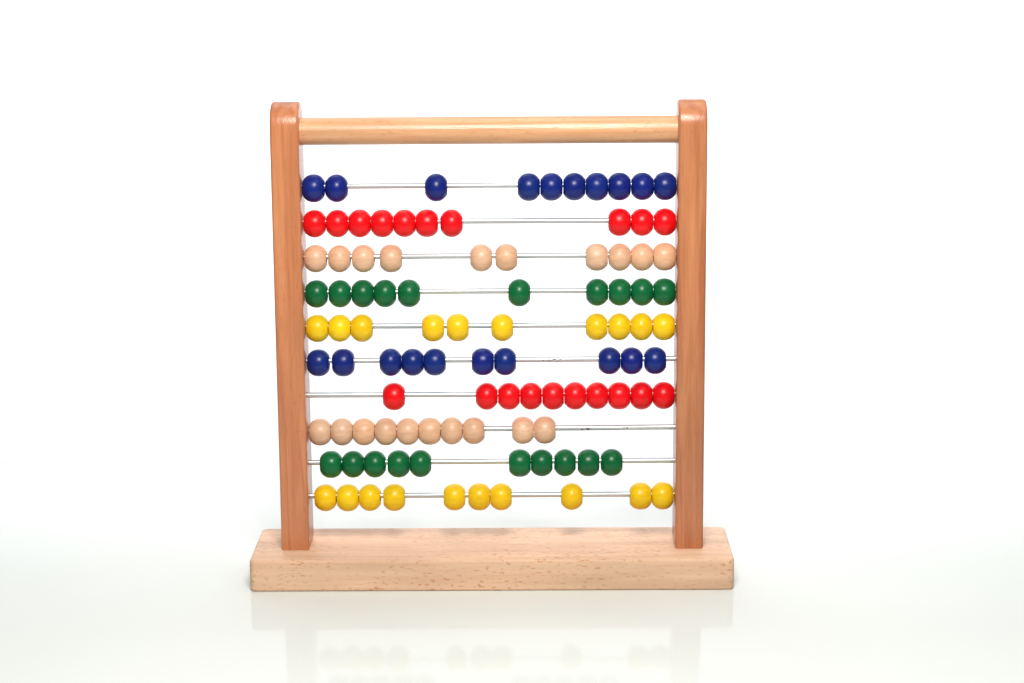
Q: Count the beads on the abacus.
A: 100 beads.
